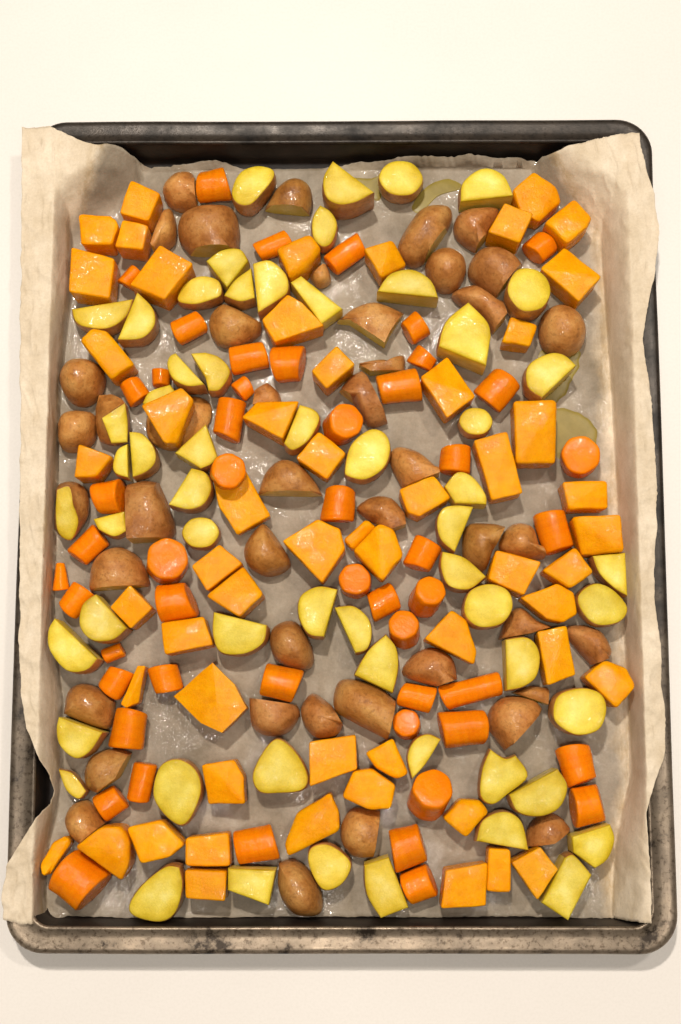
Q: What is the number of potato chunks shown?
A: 100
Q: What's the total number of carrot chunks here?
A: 51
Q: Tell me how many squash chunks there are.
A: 55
